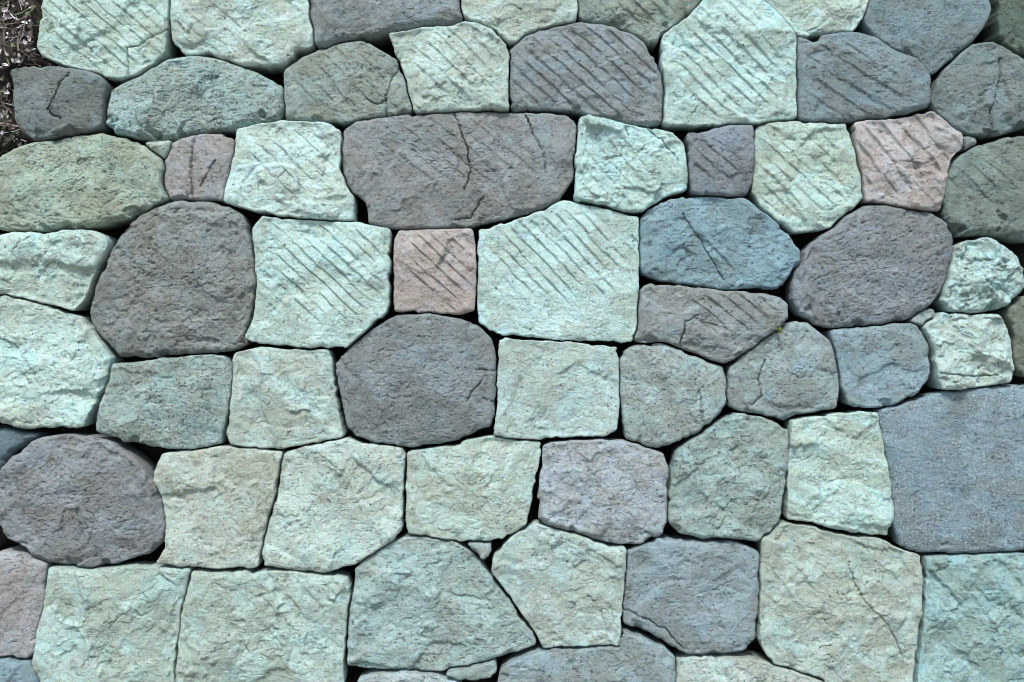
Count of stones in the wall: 70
